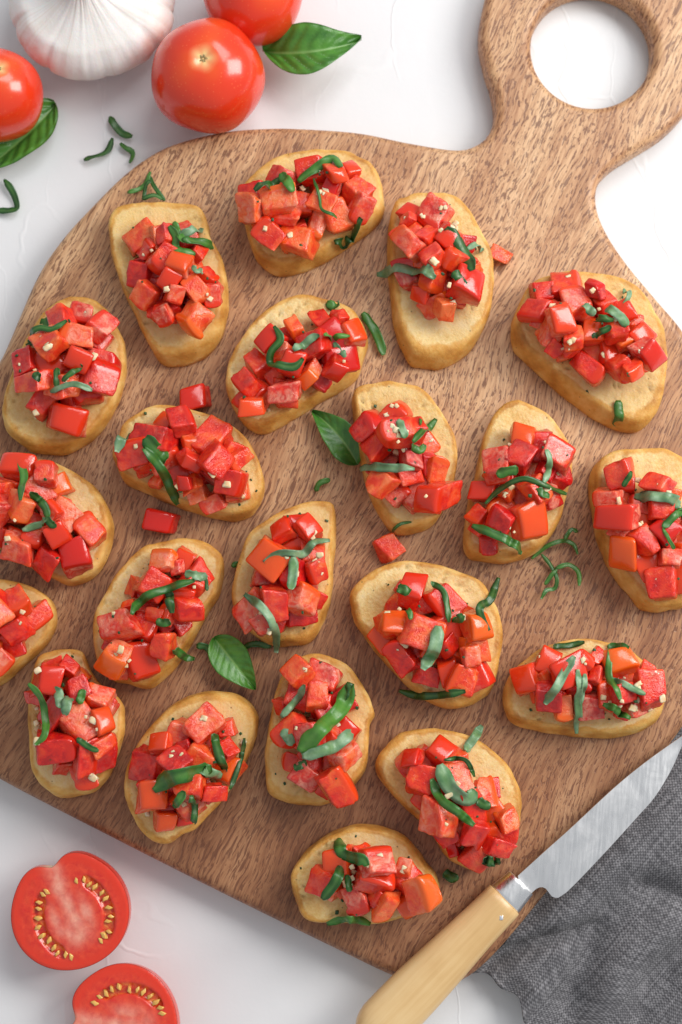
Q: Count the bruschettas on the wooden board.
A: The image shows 21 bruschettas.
